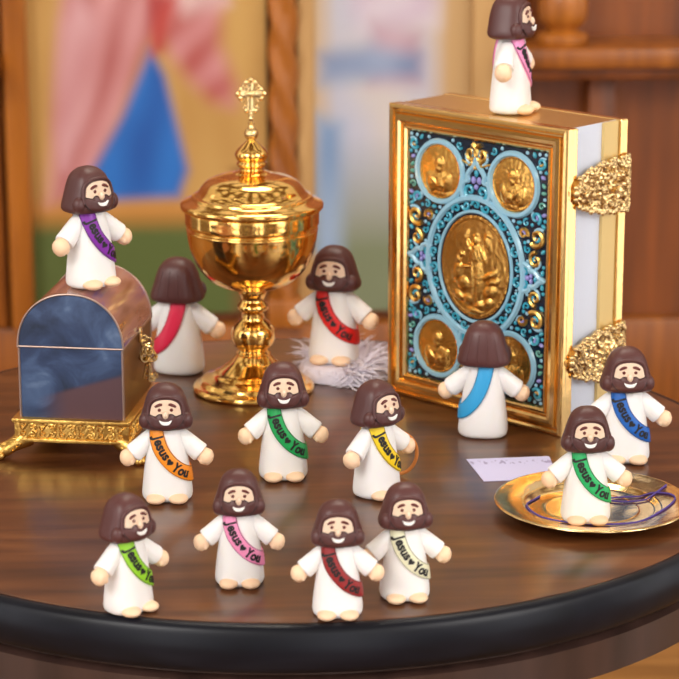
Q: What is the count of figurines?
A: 14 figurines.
